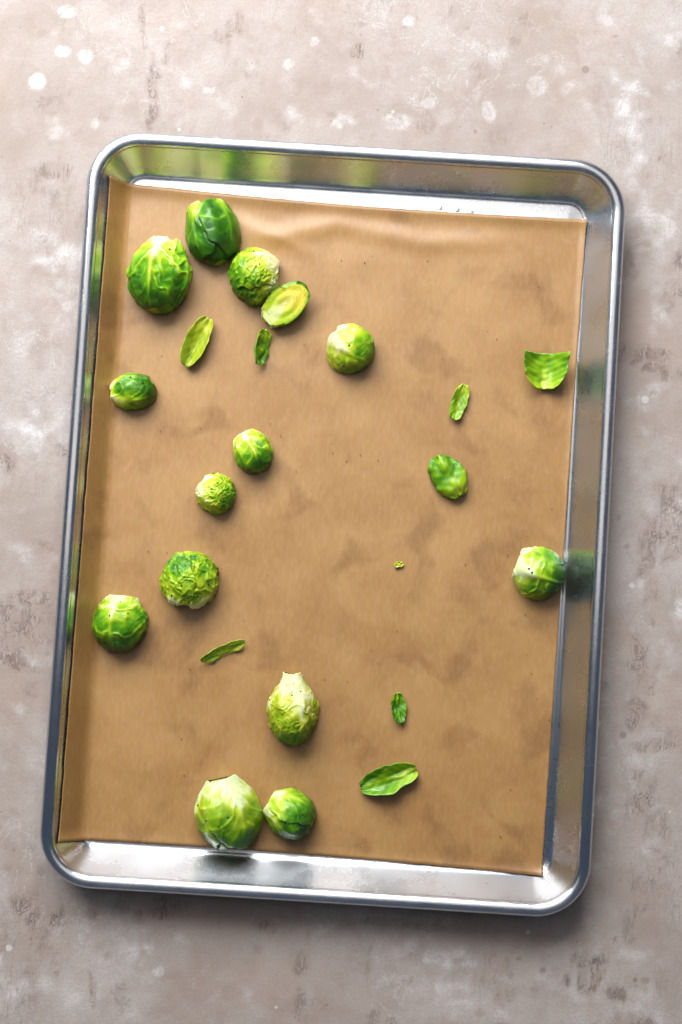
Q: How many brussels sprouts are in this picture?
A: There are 14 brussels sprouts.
